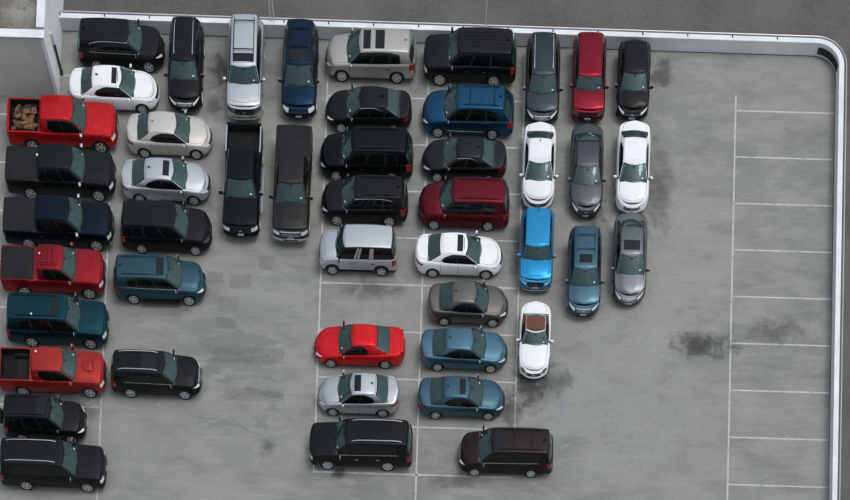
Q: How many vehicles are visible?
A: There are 47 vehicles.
